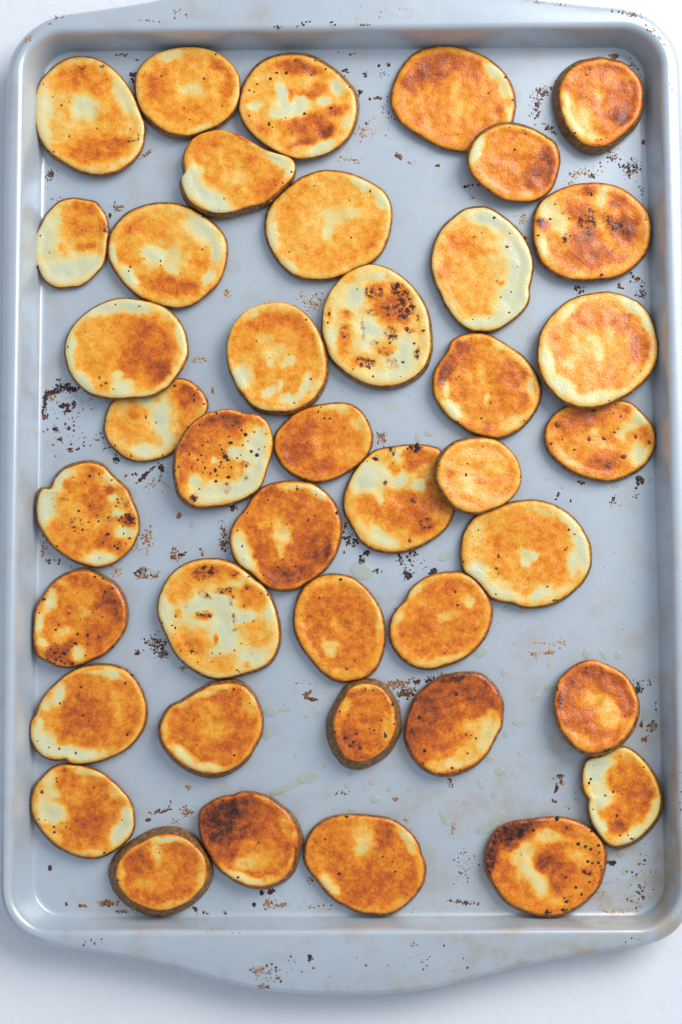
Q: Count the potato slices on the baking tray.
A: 41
